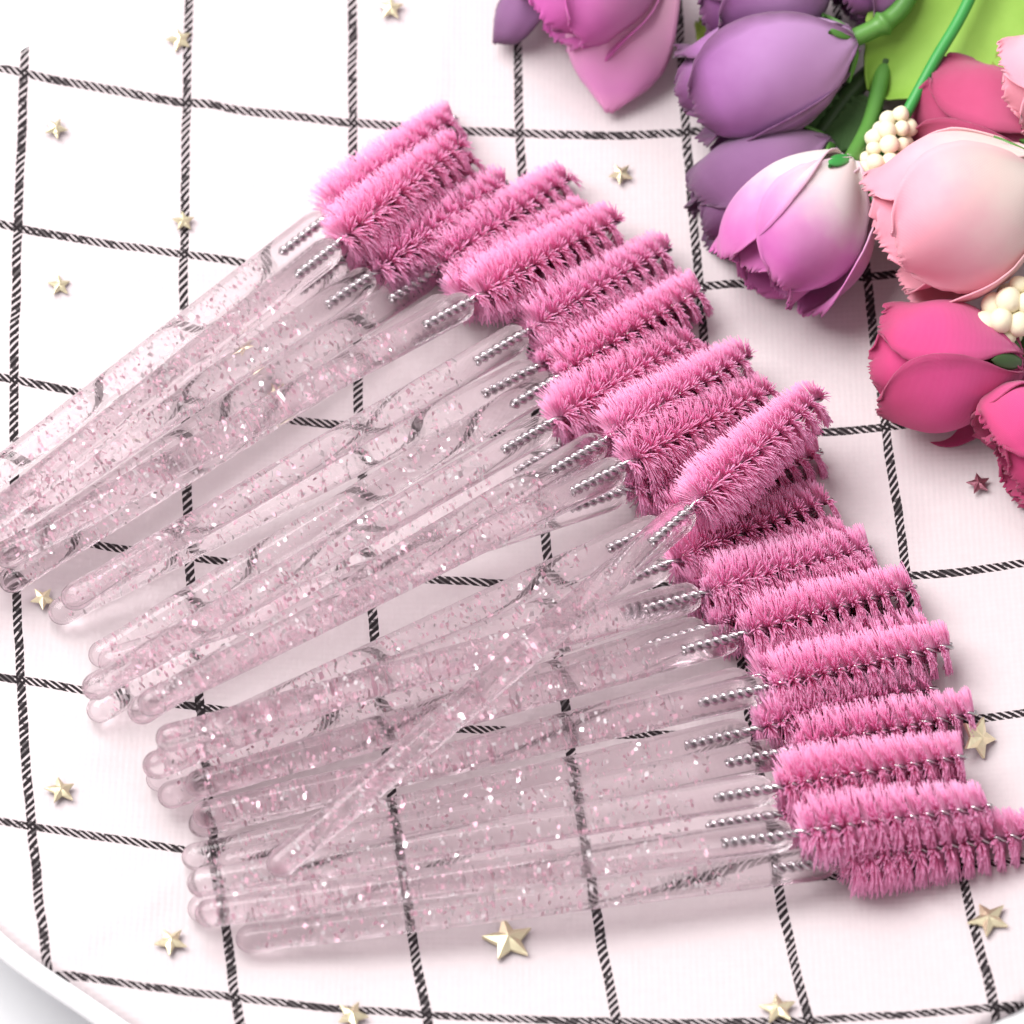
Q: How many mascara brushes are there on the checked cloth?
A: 30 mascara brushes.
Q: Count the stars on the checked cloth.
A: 16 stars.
